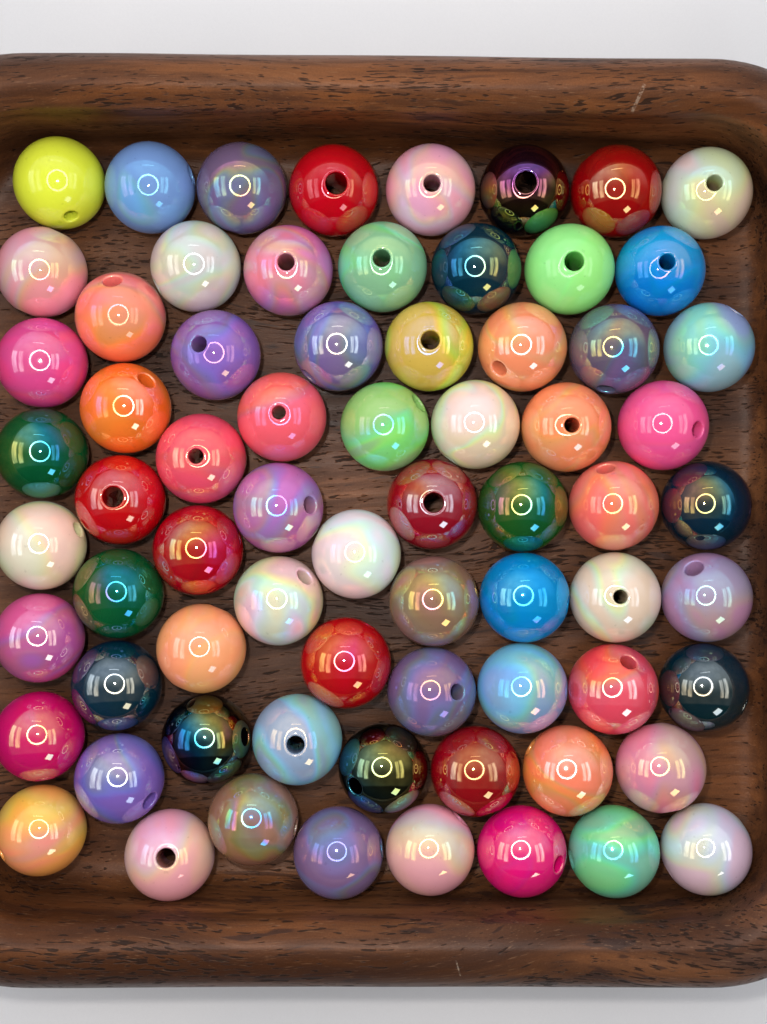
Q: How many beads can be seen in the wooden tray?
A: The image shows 70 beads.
